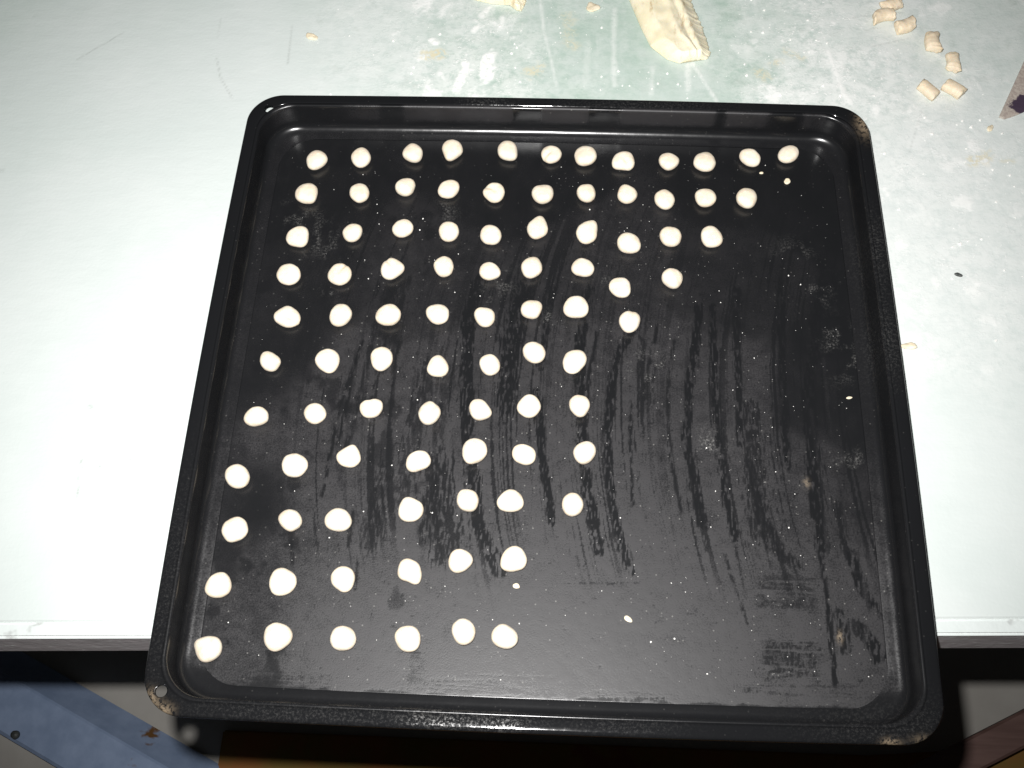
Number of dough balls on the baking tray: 90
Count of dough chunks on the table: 7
